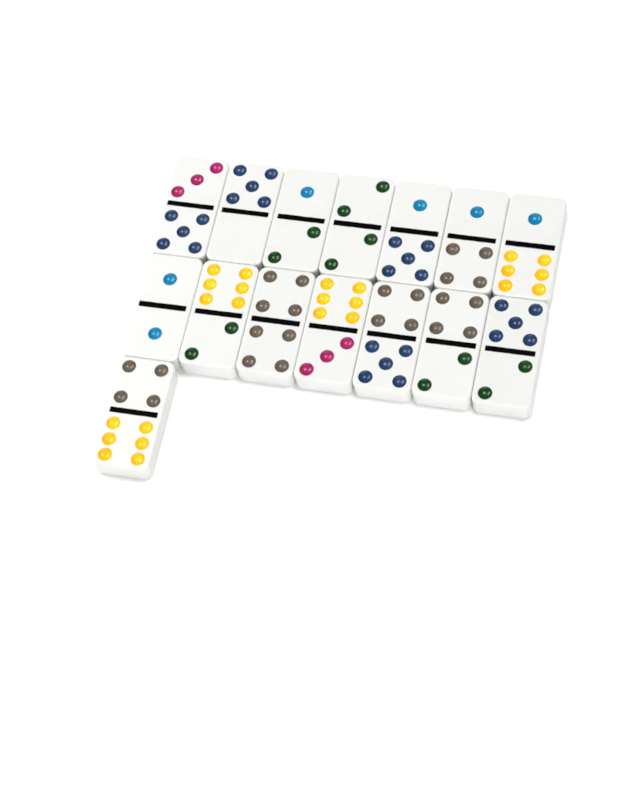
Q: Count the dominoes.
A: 15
